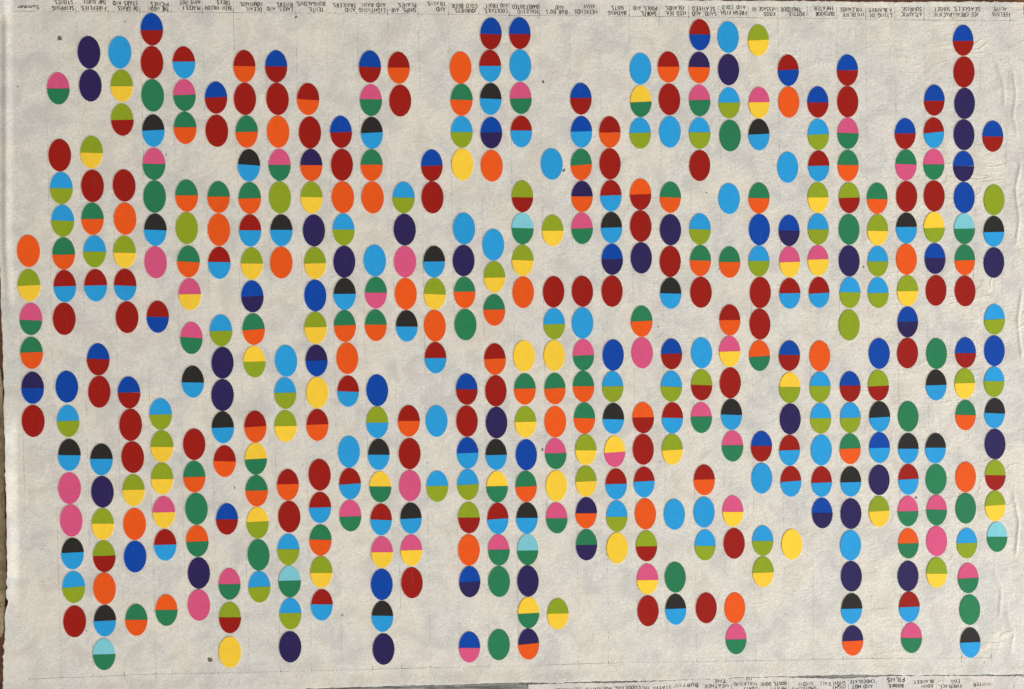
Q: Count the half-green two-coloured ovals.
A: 164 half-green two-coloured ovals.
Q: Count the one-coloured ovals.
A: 165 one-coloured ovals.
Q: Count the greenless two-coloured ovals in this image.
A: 139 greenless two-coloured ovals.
